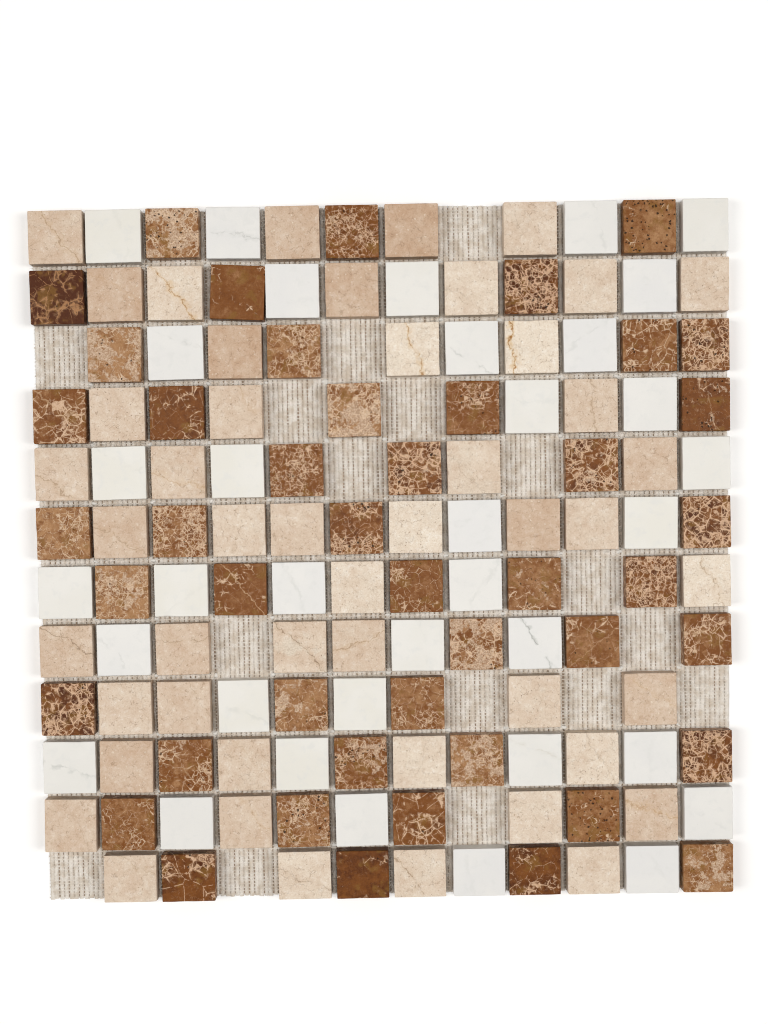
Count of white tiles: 35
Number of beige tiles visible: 48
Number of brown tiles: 45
